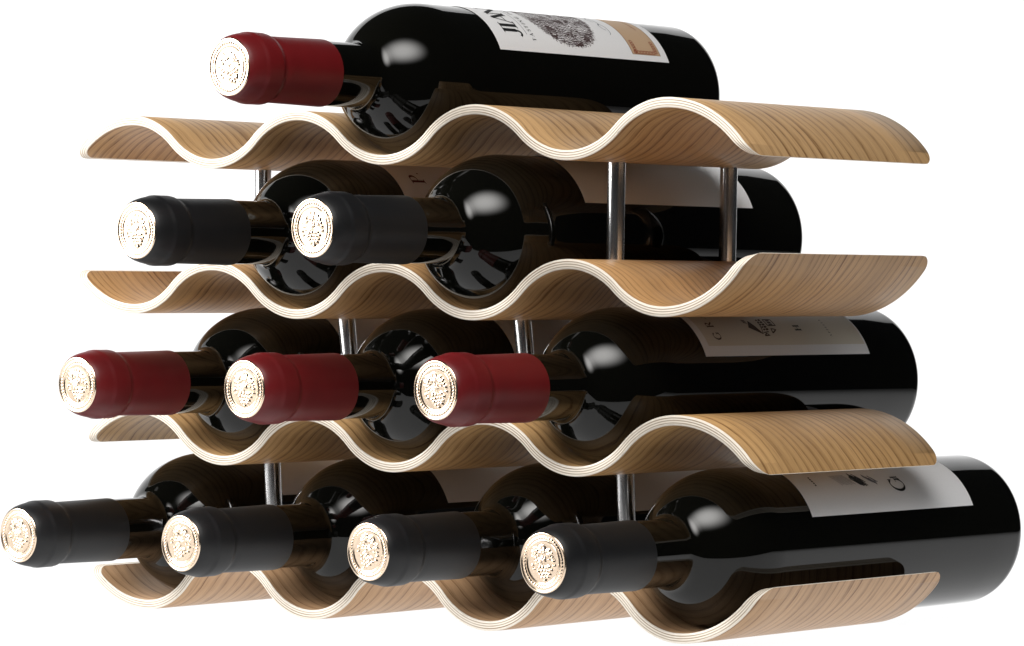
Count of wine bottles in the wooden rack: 10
